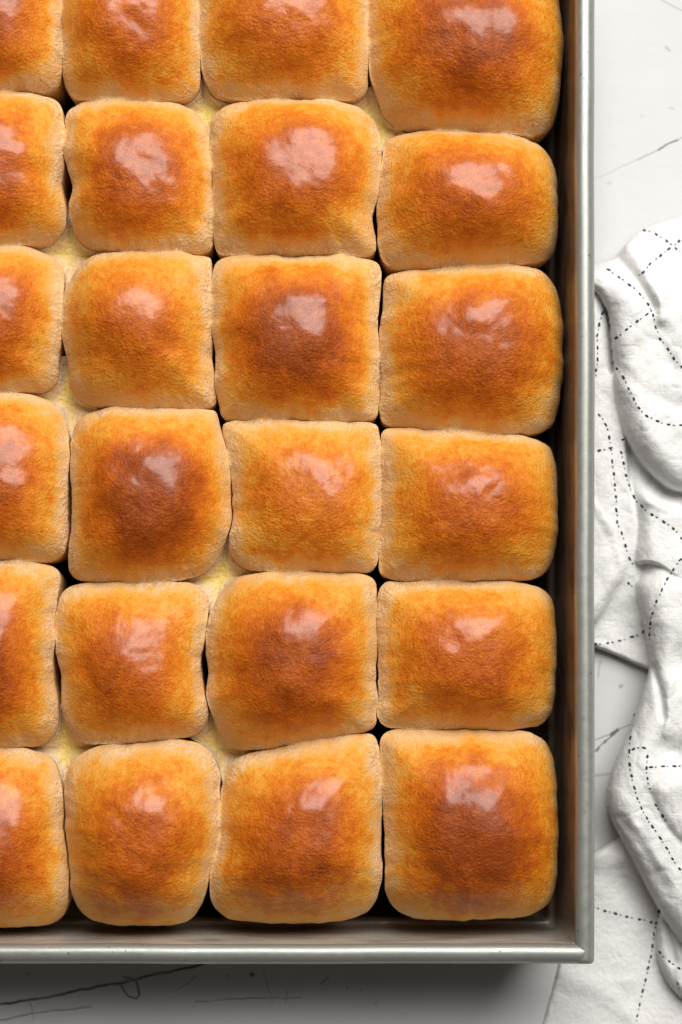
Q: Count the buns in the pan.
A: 24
